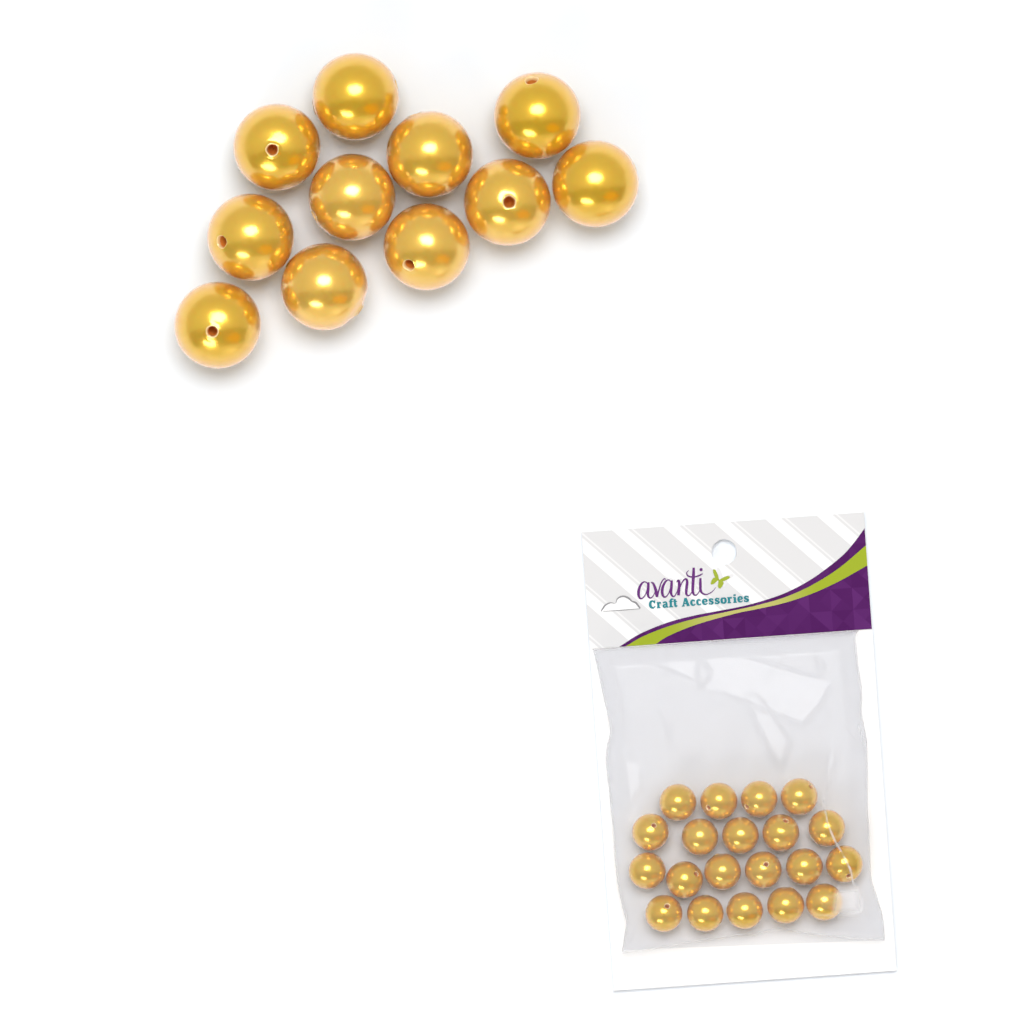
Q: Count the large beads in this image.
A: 11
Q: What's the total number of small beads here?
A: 20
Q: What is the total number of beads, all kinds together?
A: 31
